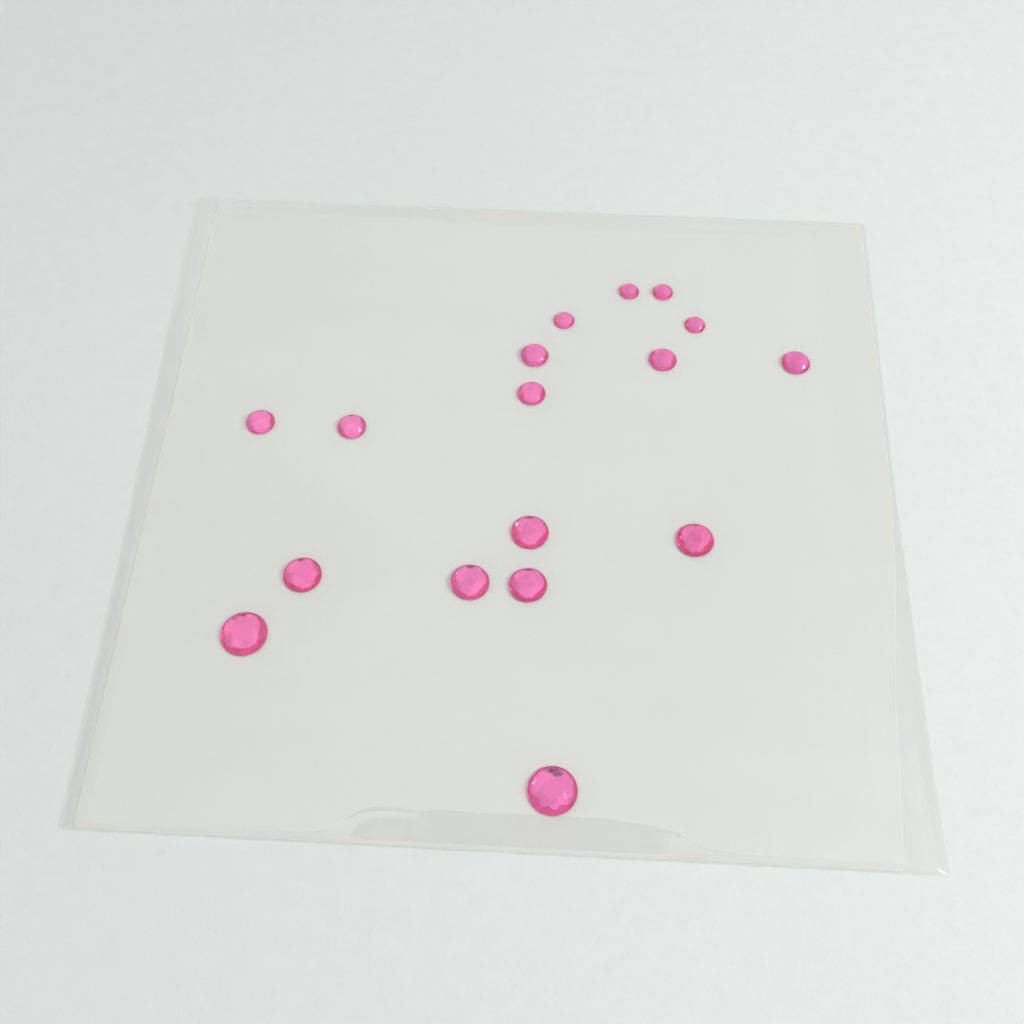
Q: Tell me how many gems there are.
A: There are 17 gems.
